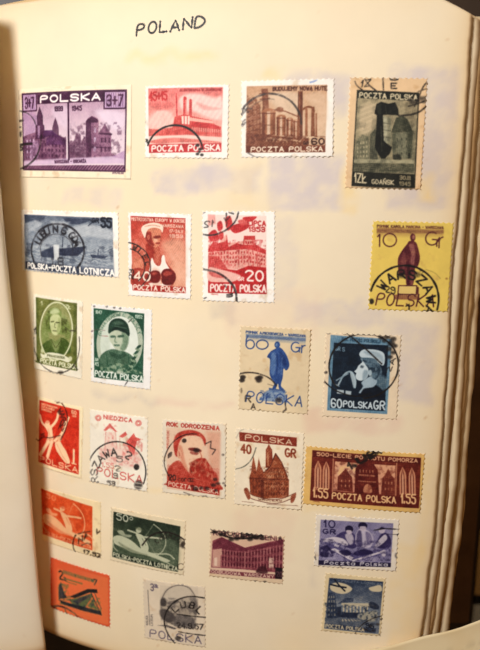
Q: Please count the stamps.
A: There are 24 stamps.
